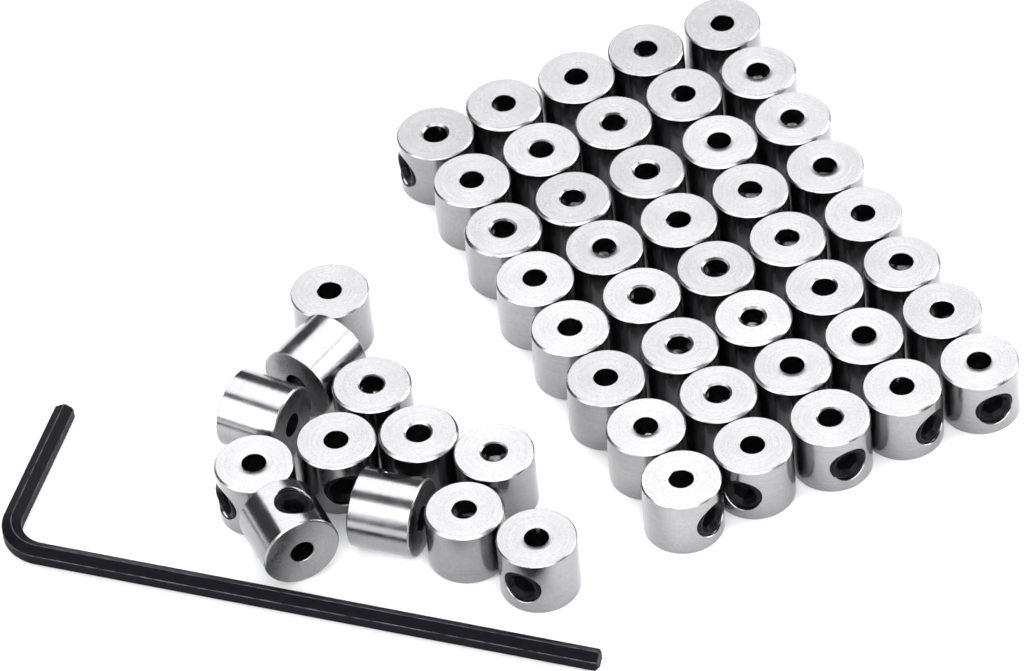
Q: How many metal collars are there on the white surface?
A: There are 52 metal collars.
